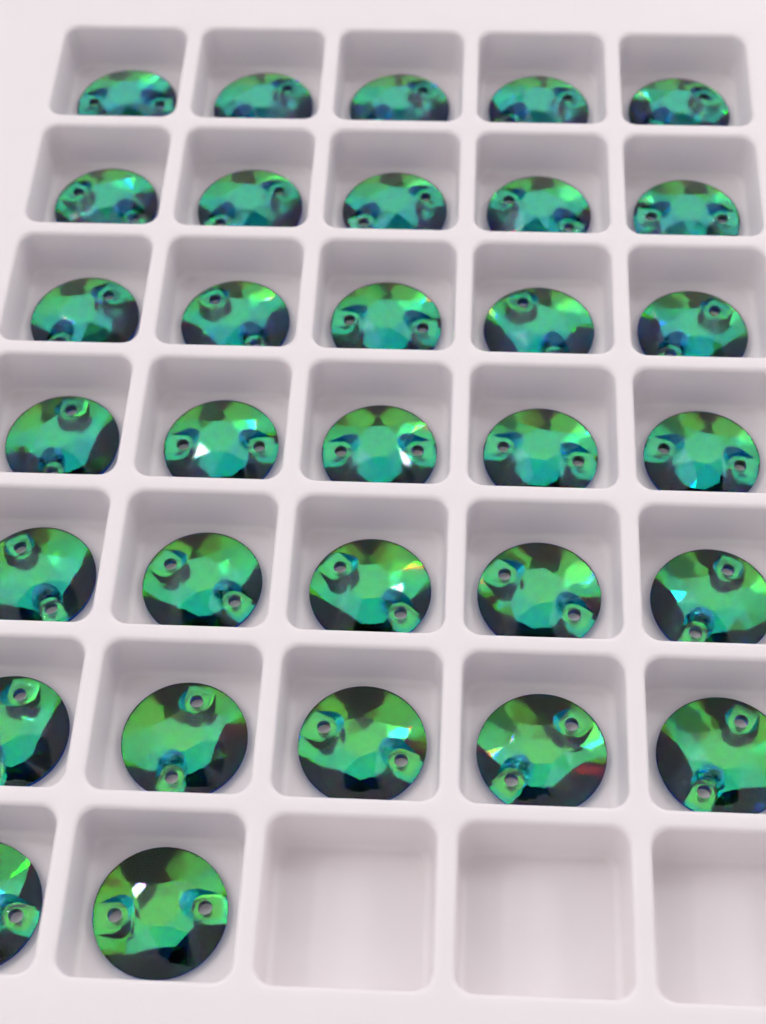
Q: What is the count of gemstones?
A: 32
